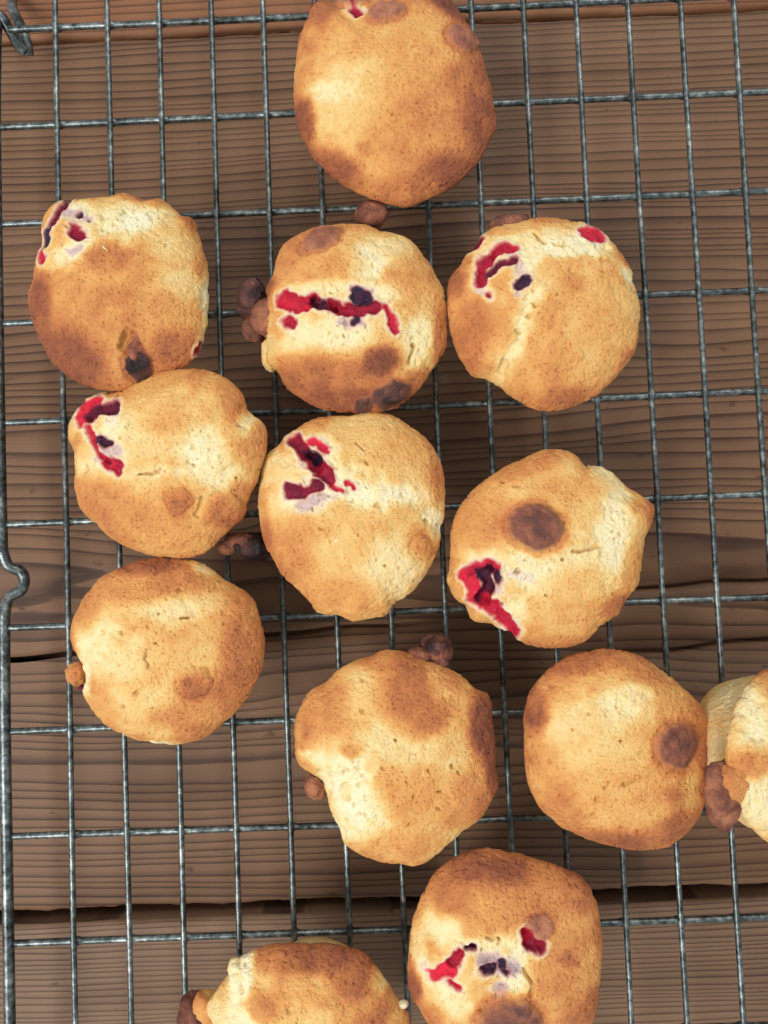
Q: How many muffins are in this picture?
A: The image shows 13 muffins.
